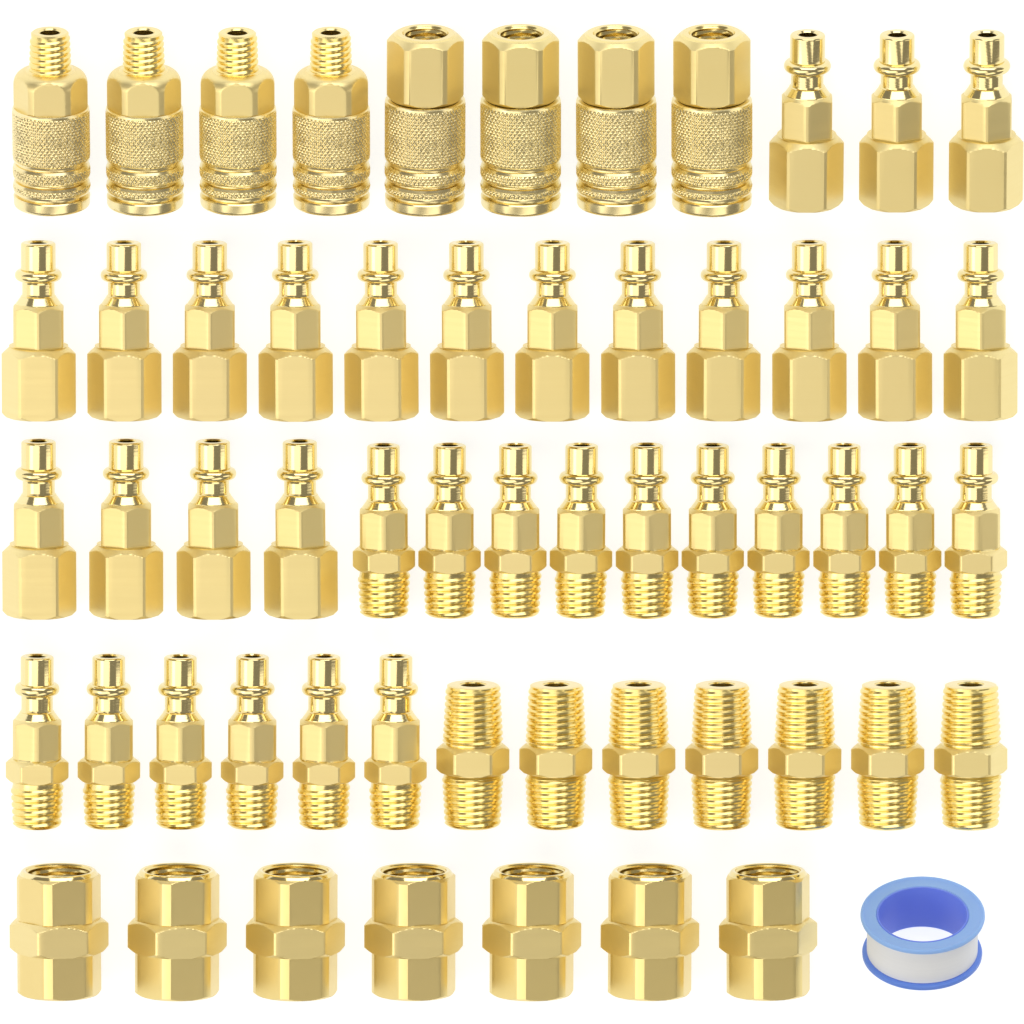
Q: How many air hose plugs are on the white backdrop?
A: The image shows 35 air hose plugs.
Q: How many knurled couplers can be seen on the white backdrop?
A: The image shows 8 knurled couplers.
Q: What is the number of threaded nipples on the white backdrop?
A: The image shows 7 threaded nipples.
